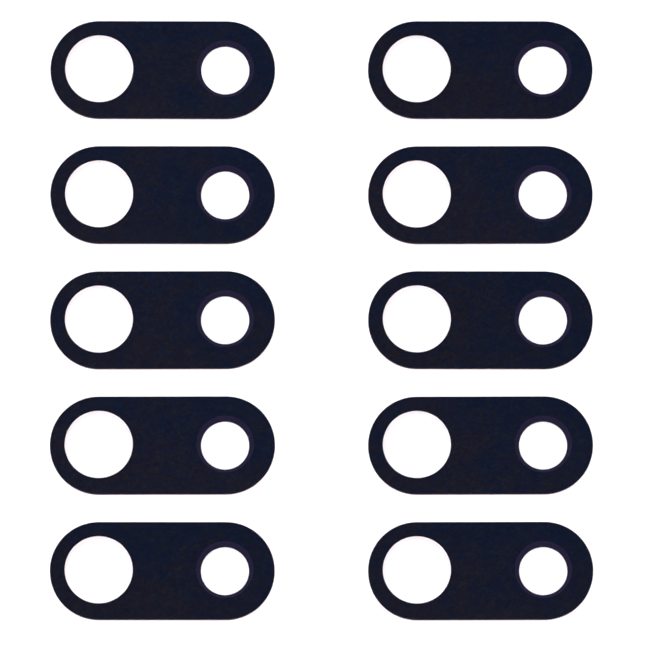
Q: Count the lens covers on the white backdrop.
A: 10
